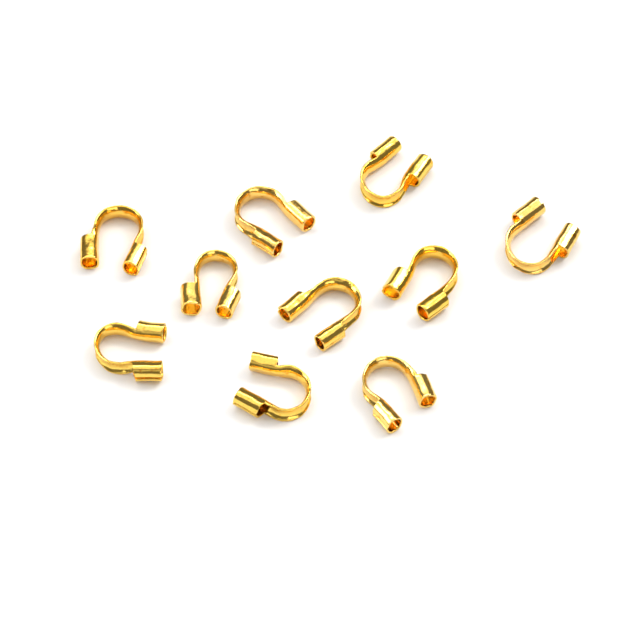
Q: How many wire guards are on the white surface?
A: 10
